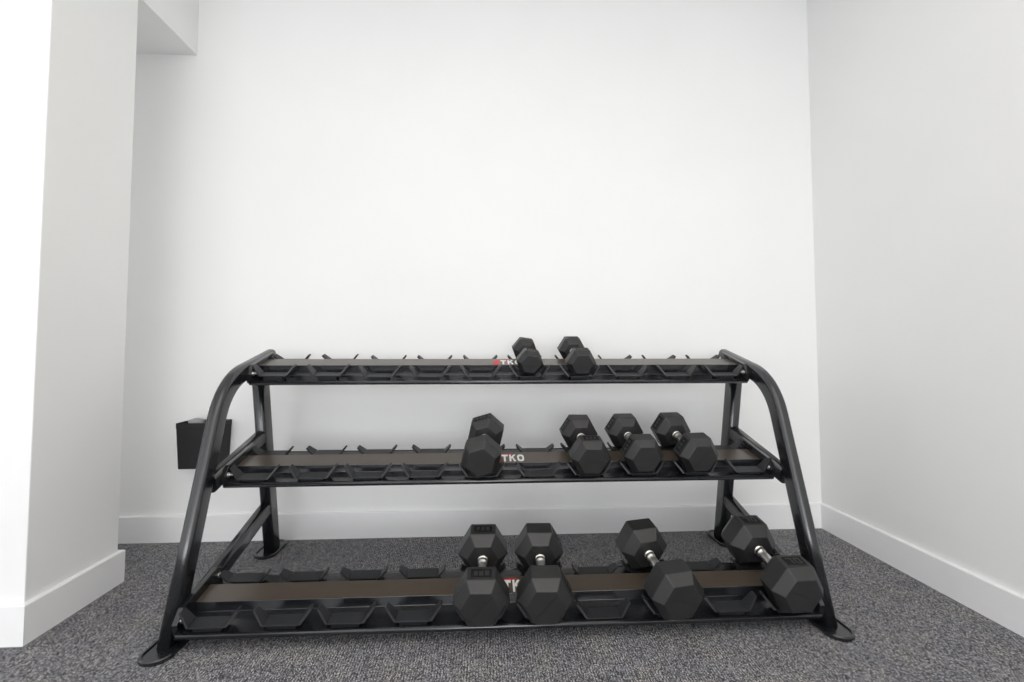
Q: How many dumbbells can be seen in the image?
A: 10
